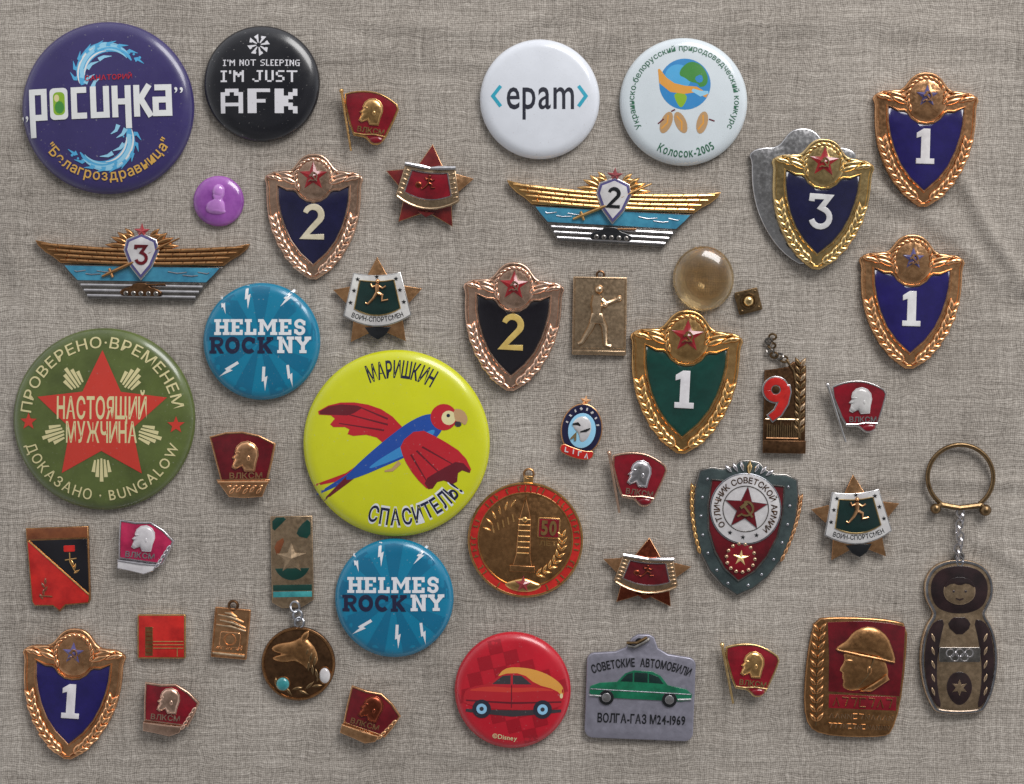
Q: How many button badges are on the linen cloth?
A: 9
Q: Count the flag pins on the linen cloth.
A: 8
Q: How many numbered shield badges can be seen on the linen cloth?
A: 7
